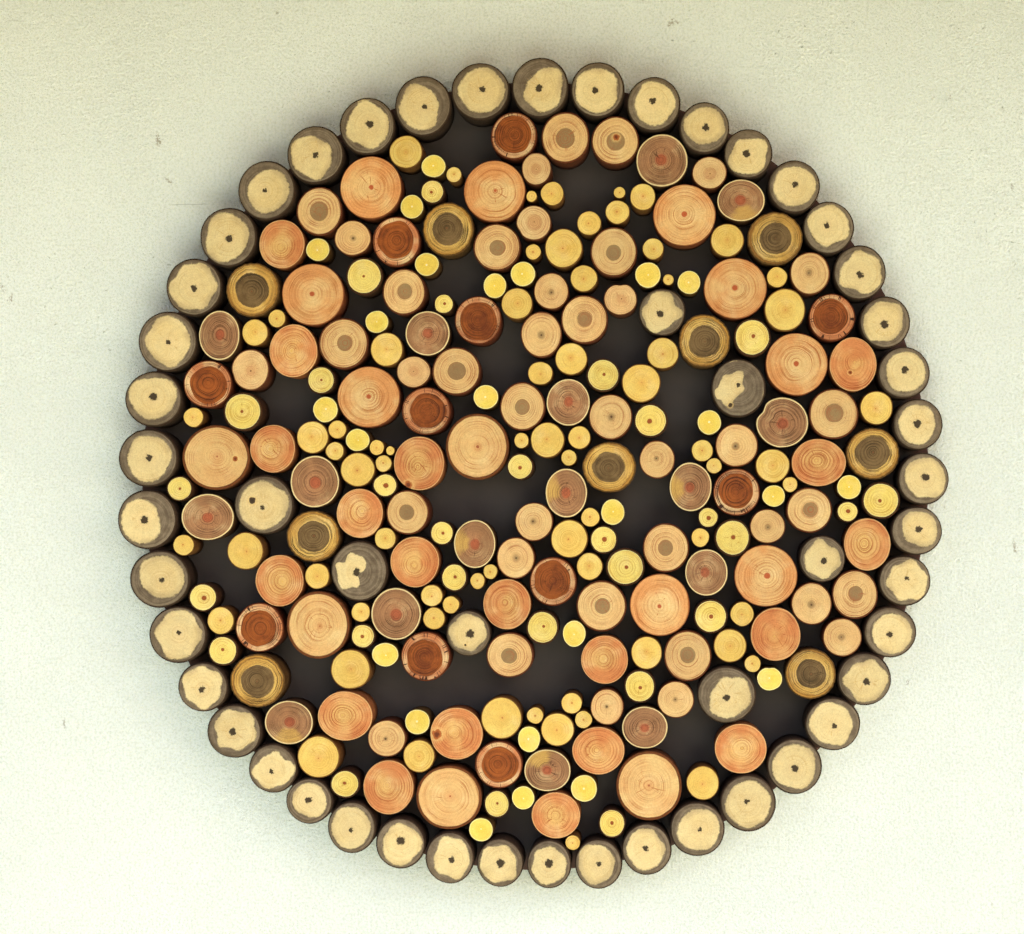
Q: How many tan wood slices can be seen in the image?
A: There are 72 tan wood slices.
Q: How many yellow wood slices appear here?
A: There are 122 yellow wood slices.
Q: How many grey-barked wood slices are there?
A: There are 51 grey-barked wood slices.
